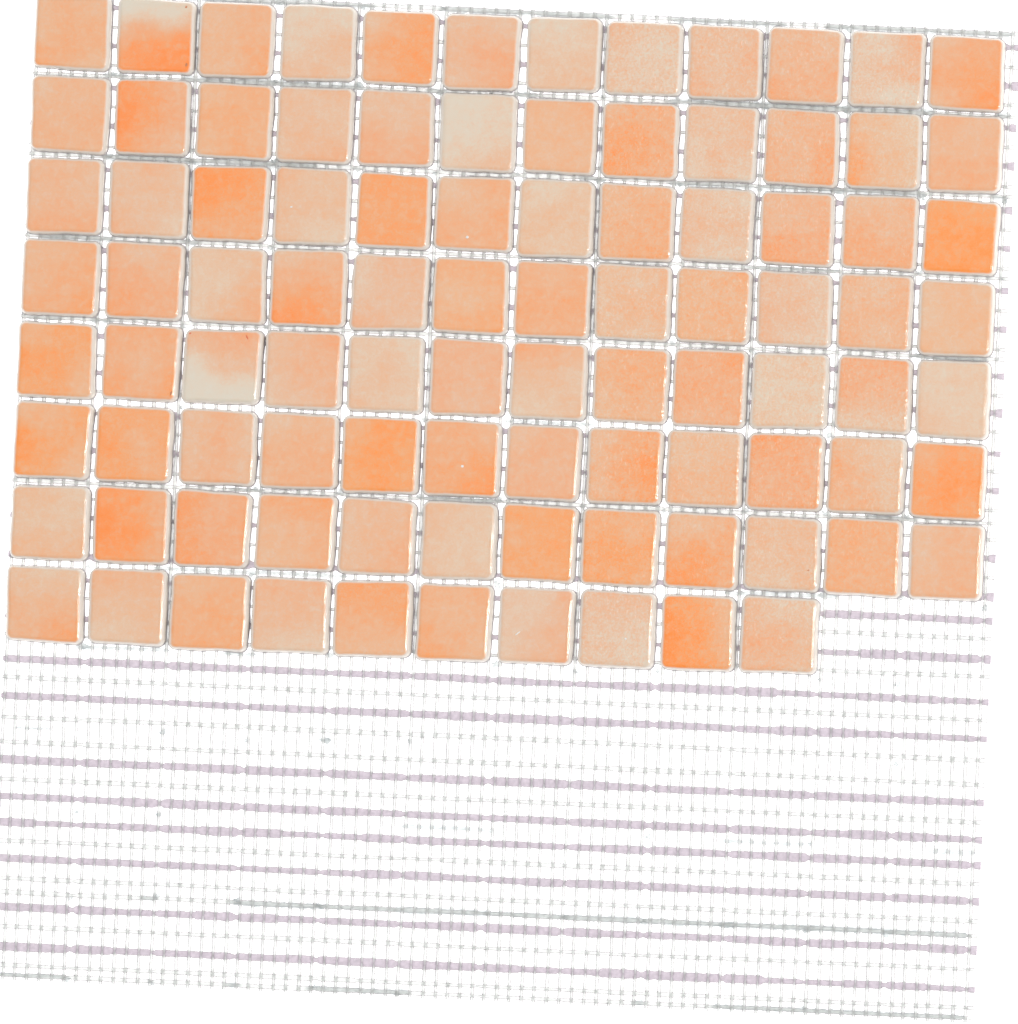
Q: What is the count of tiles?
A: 94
